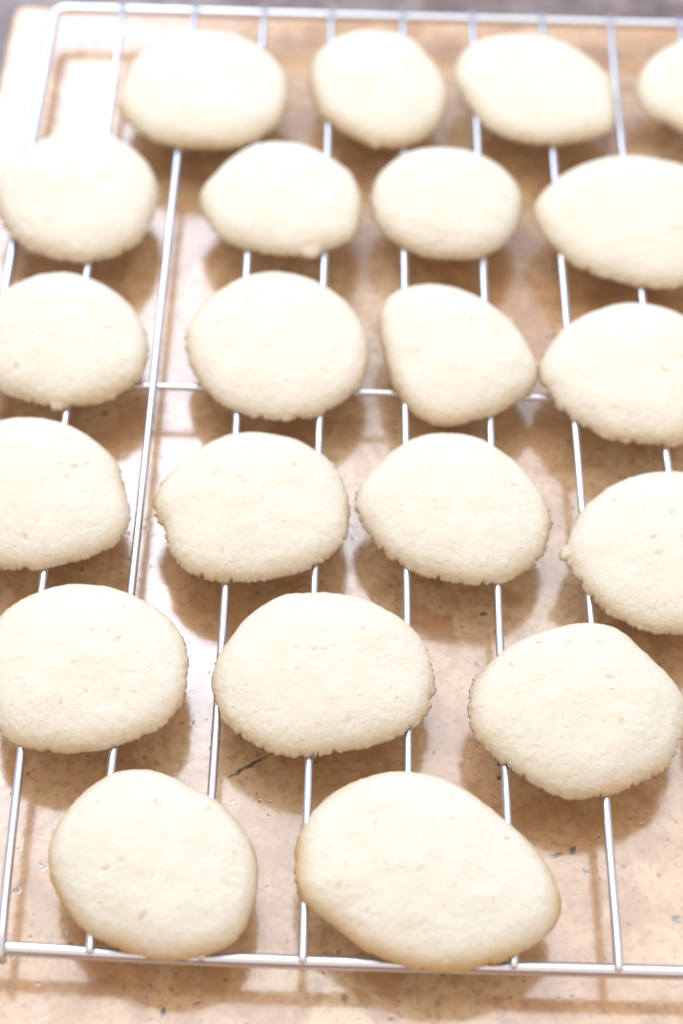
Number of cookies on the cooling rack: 21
